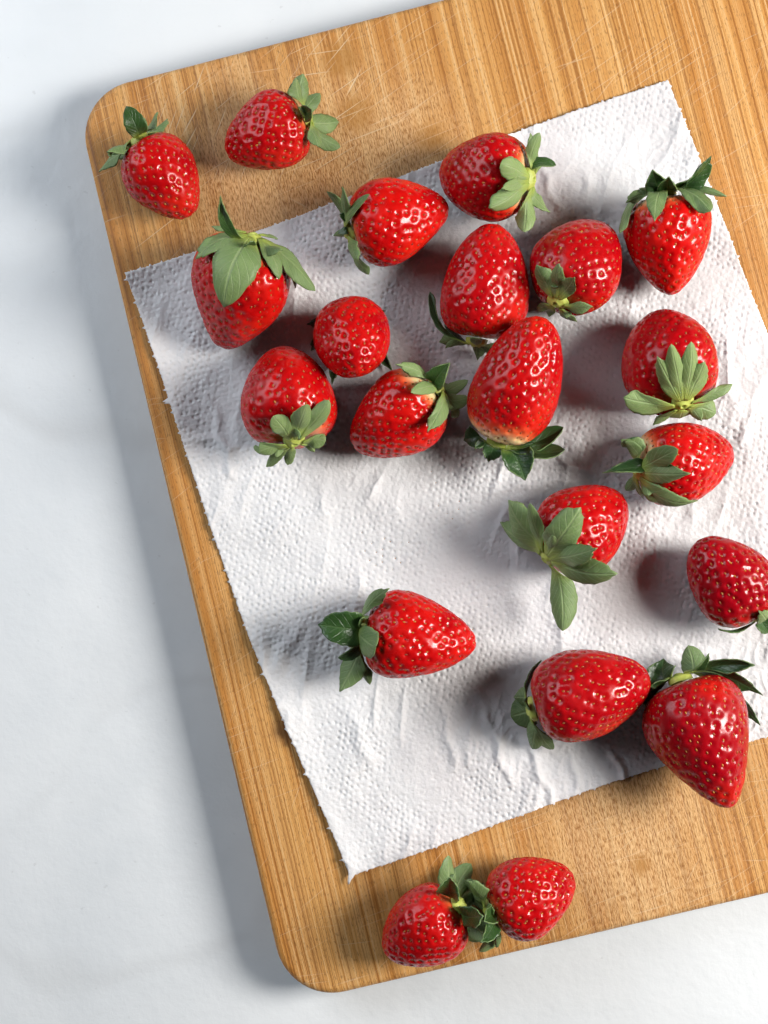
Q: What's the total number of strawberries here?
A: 21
